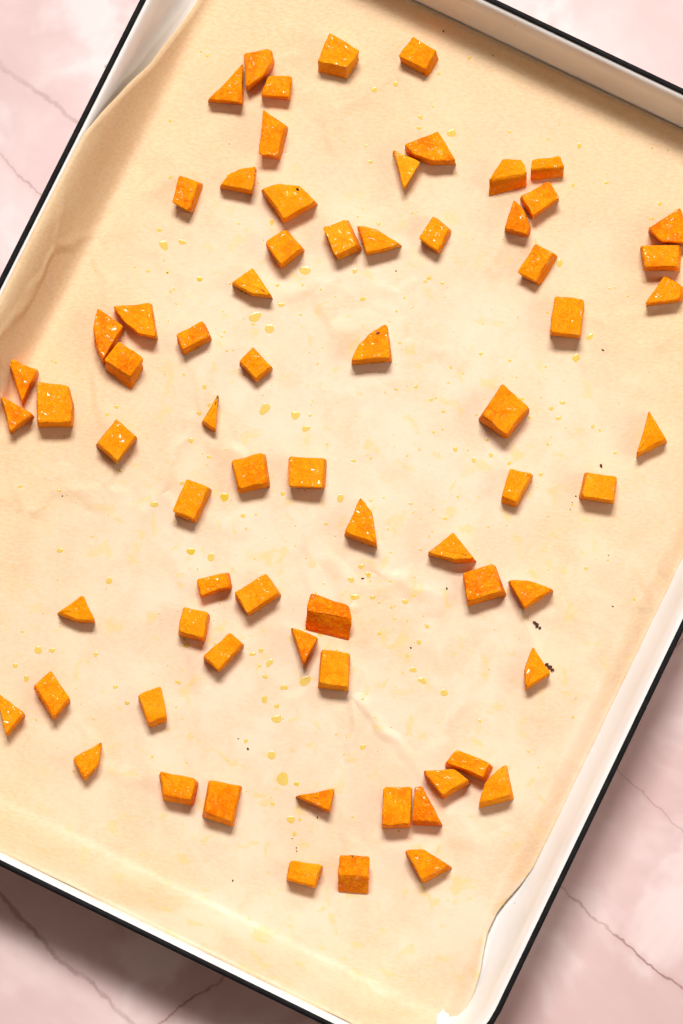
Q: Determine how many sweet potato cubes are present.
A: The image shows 40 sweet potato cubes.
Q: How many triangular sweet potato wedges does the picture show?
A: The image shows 31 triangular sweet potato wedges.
